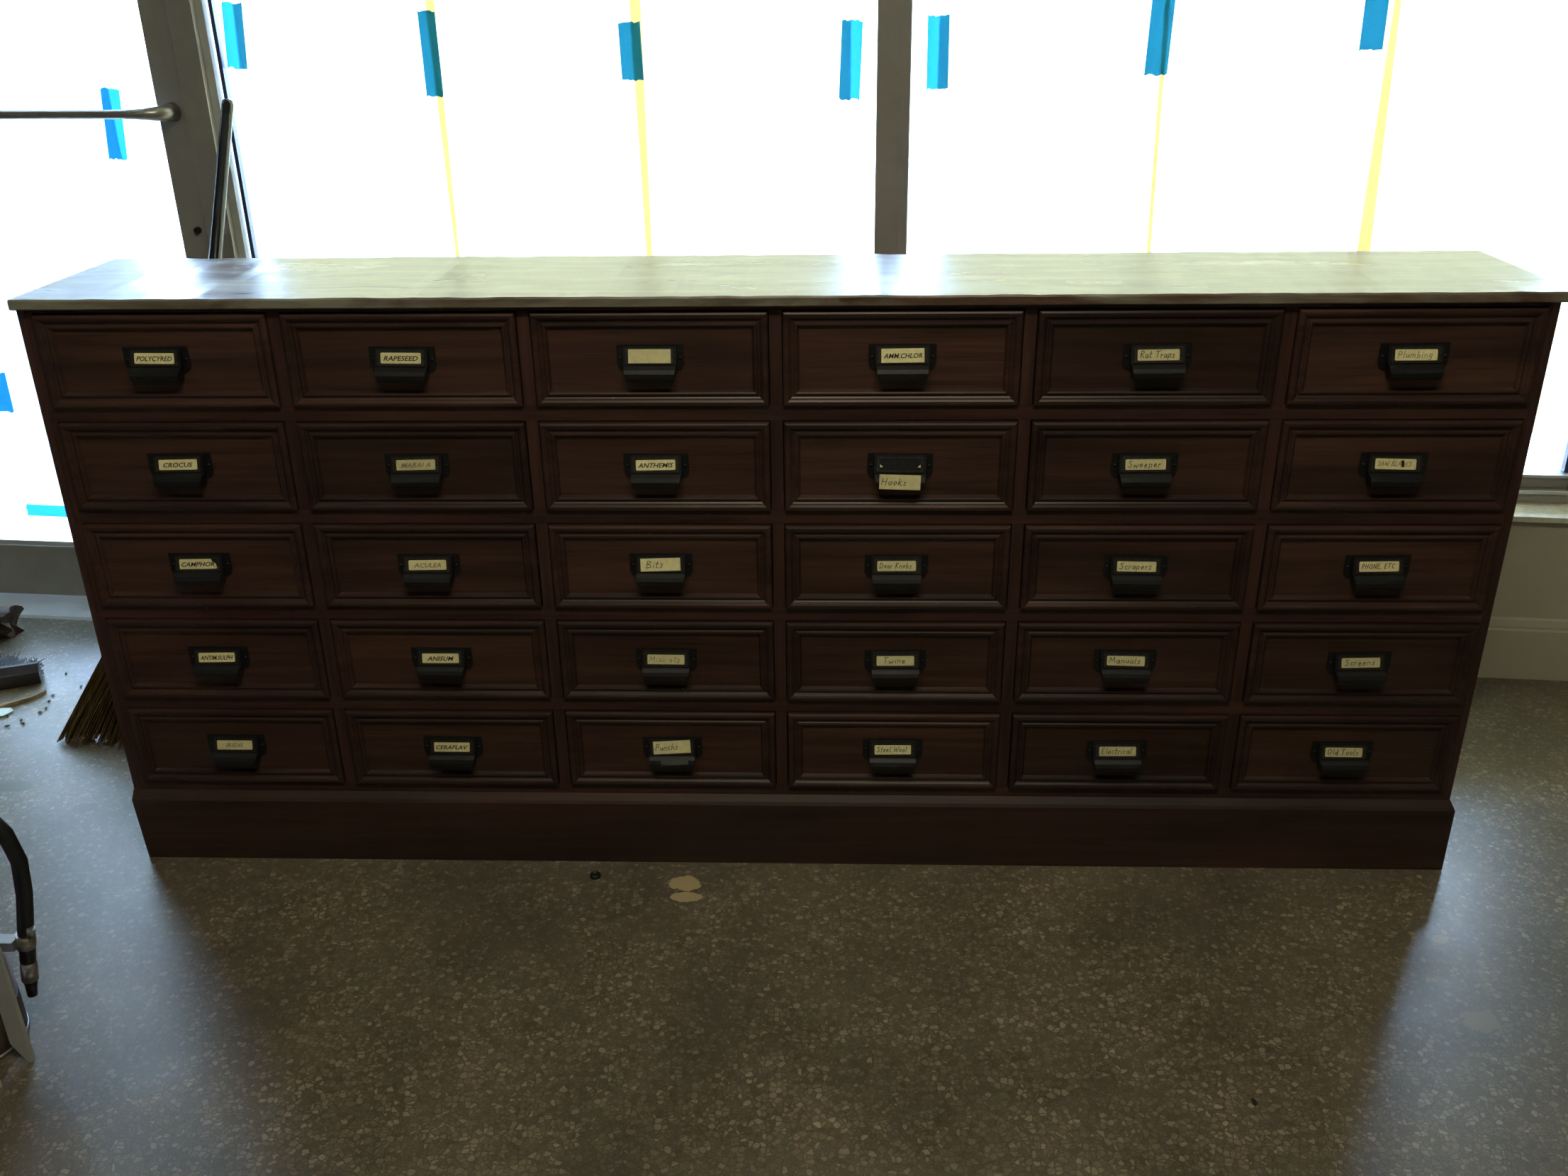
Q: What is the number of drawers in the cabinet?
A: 30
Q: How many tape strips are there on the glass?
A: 10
